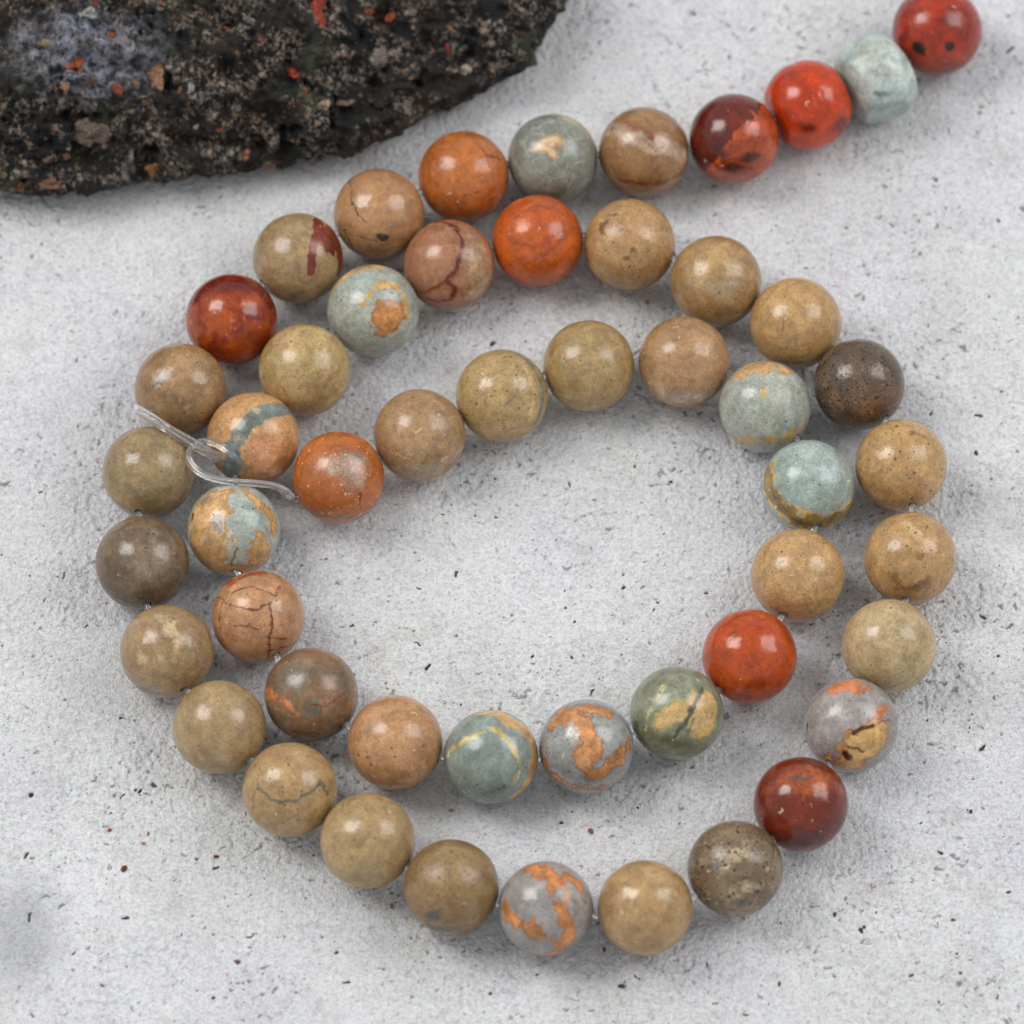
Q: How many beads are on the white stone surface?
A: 51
